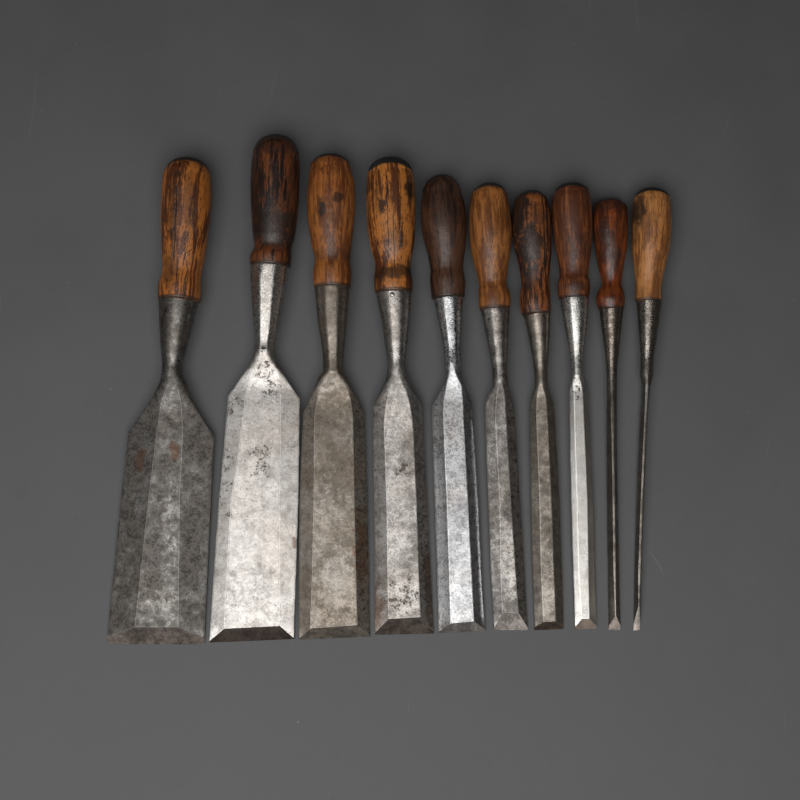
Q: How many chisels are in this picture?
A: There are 10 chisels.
